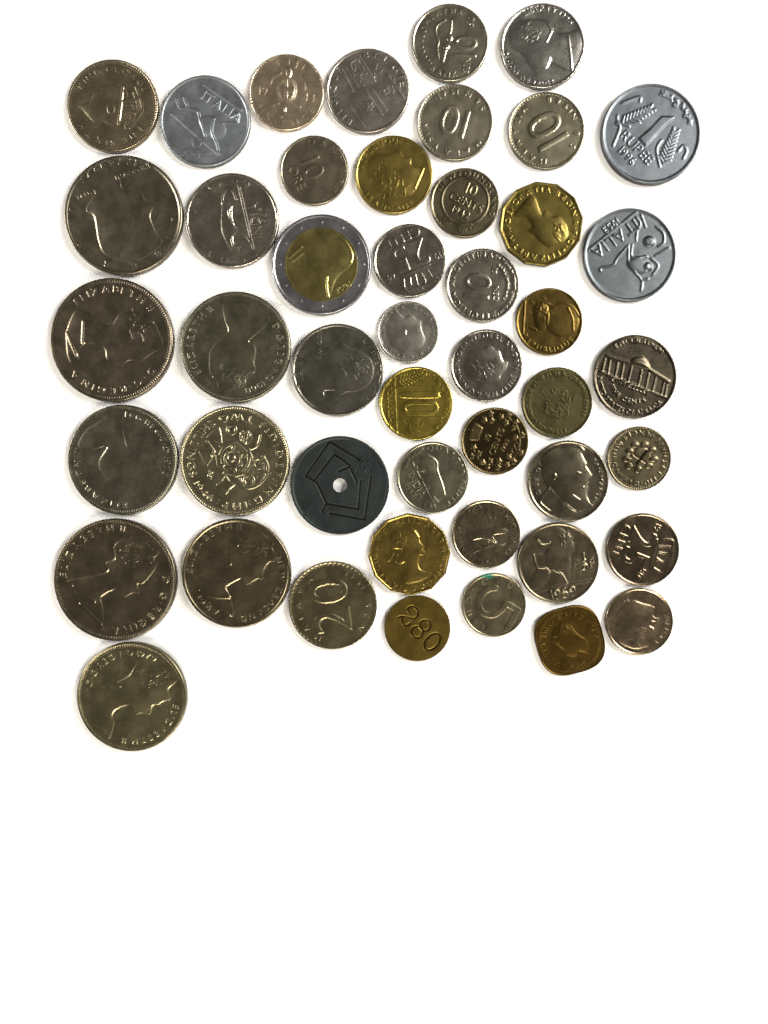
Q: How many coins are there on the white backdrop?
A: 47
